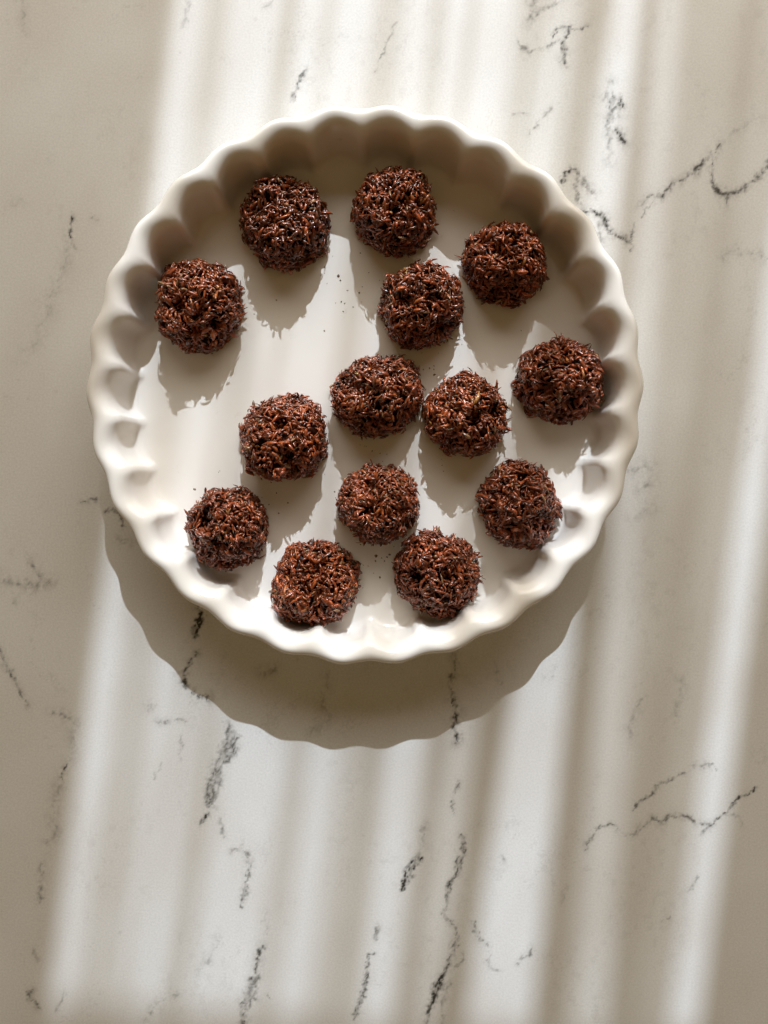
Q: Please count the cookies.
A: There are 14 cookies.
